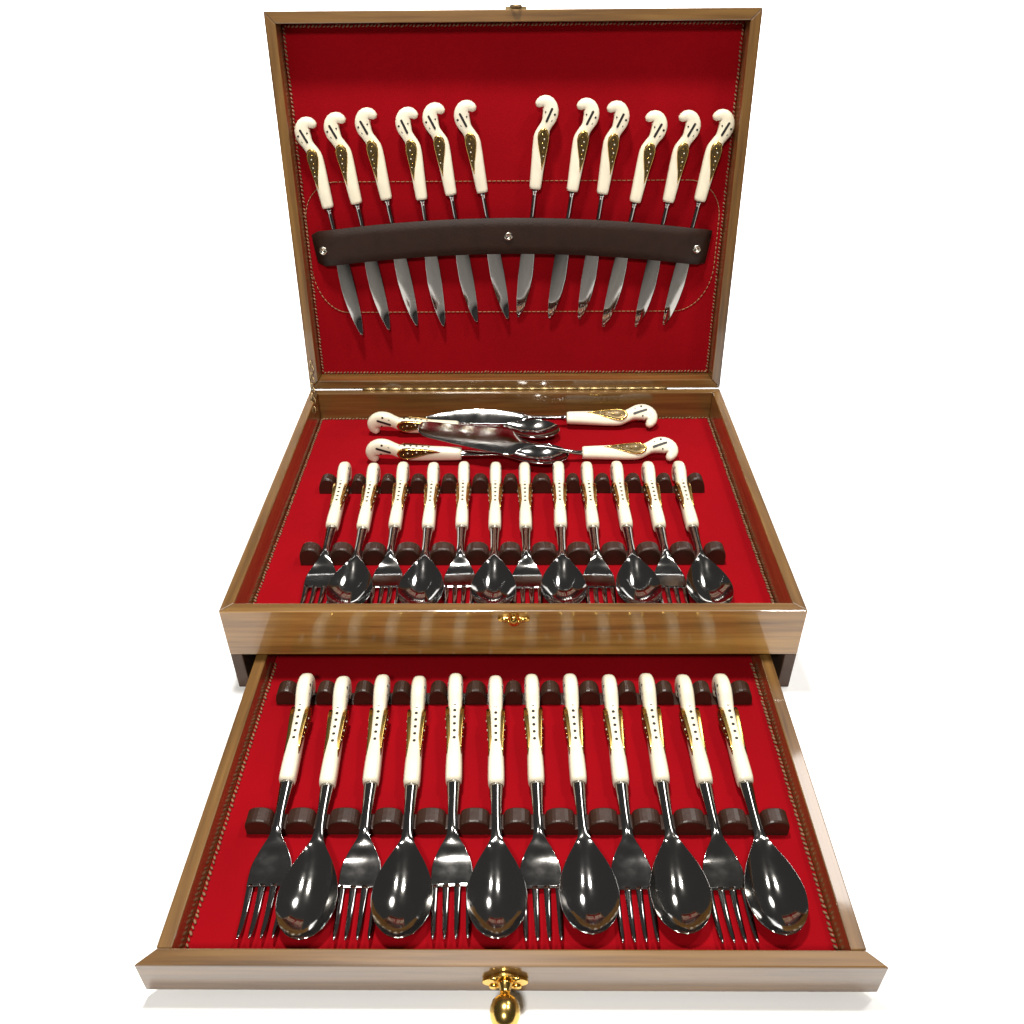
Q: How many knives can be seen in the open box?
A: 13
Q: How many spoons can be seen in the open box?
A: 14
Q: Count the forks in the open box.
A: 12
